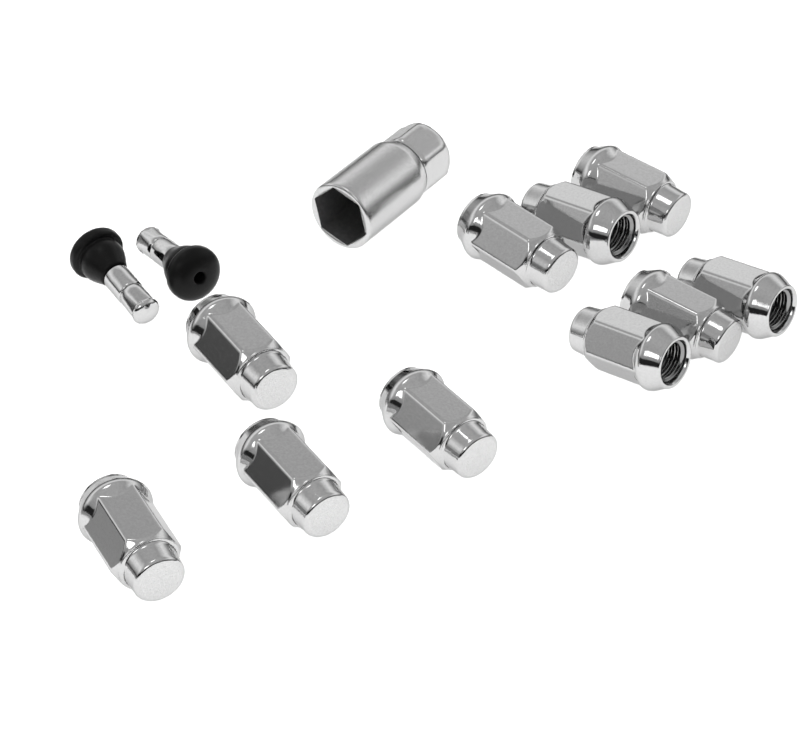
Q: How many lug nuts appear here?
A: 10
